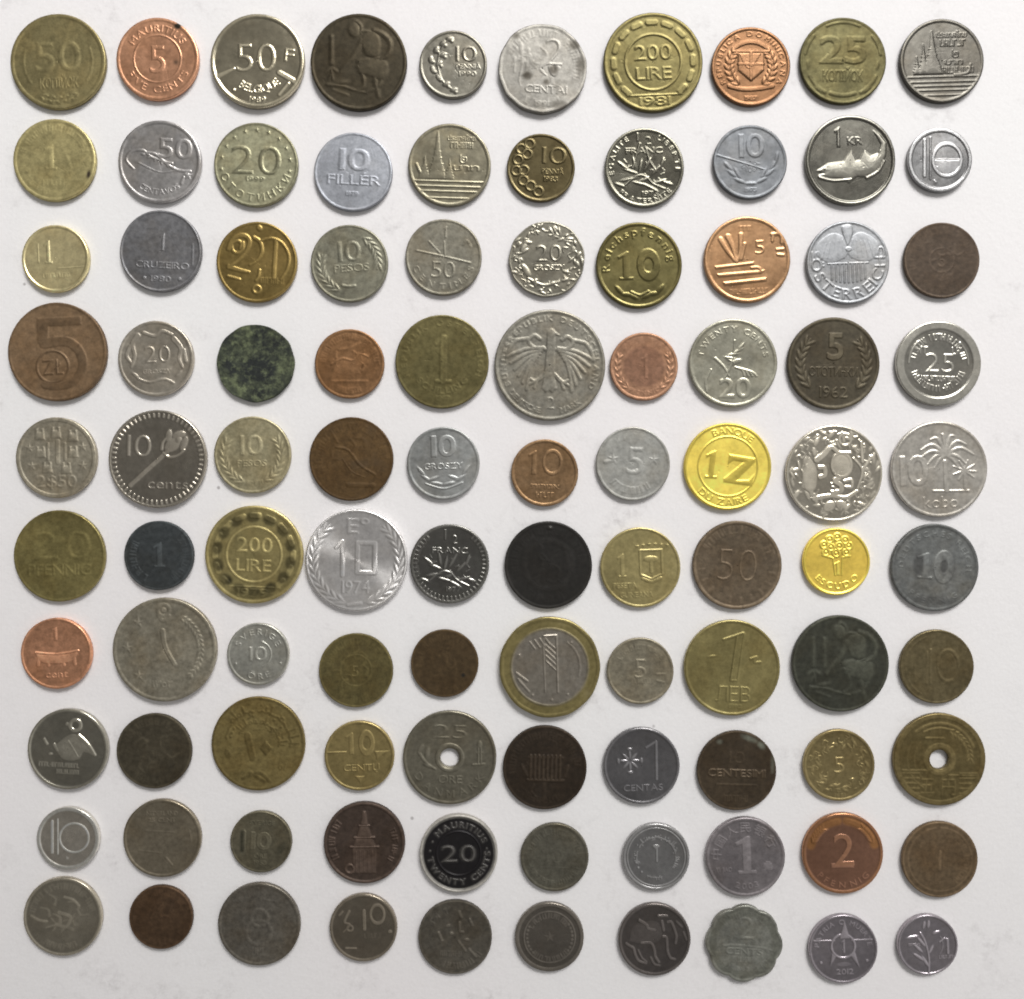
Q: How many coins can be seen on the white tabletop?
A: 100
